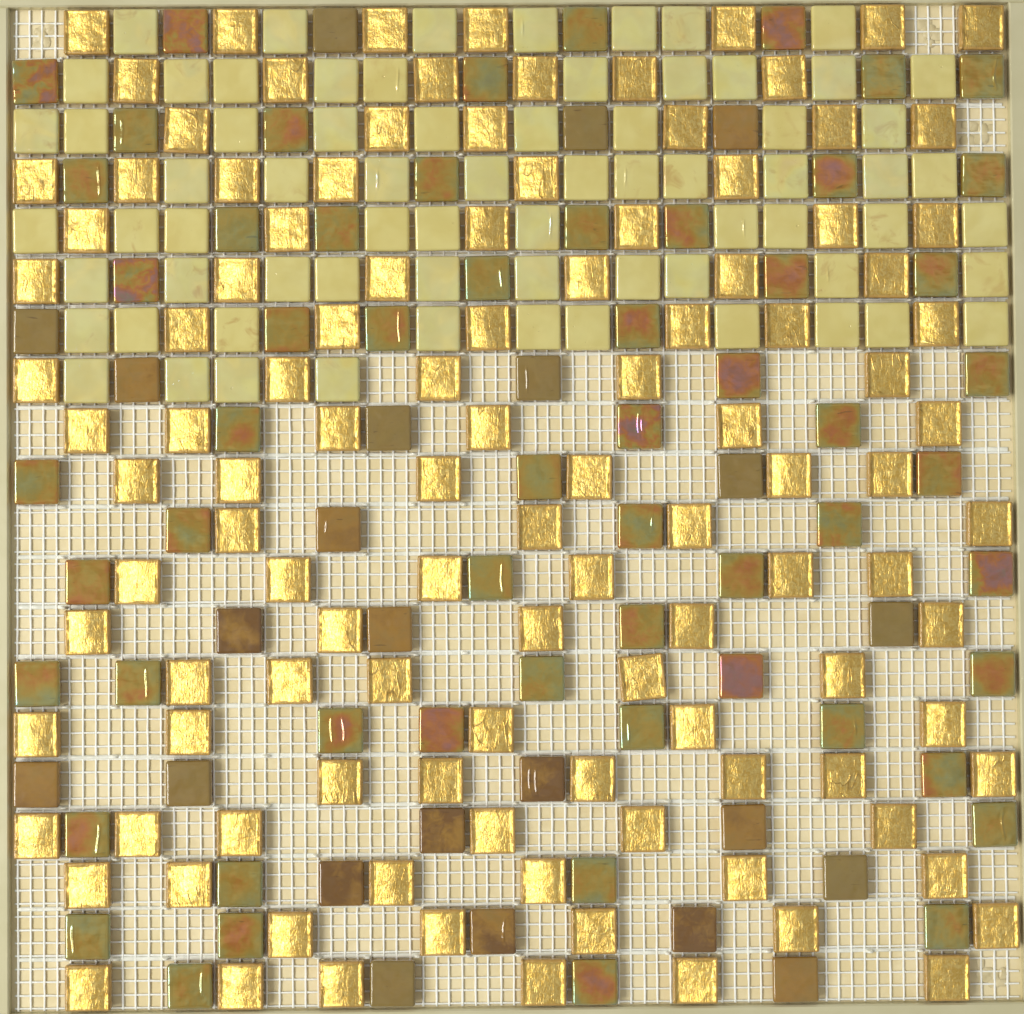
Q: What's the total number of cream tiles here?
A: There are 70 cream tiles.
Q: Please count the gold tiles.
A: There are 114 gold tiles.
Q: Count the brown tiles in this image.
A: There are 82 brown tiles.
